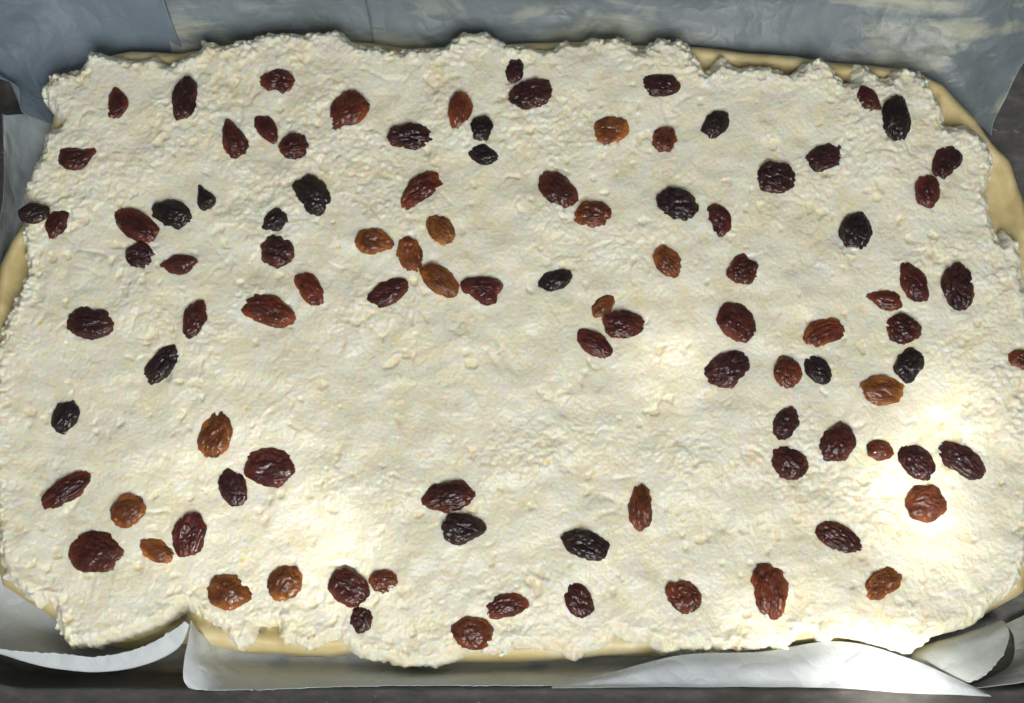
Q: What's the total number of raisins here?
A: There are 101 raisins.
